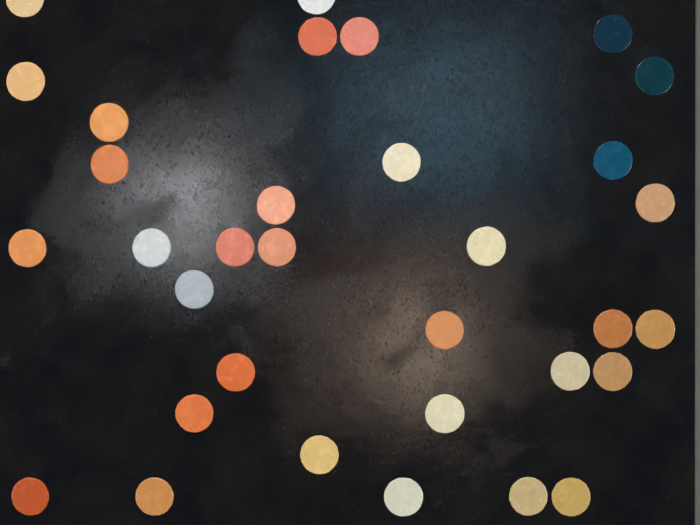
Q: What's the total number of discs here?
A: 33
